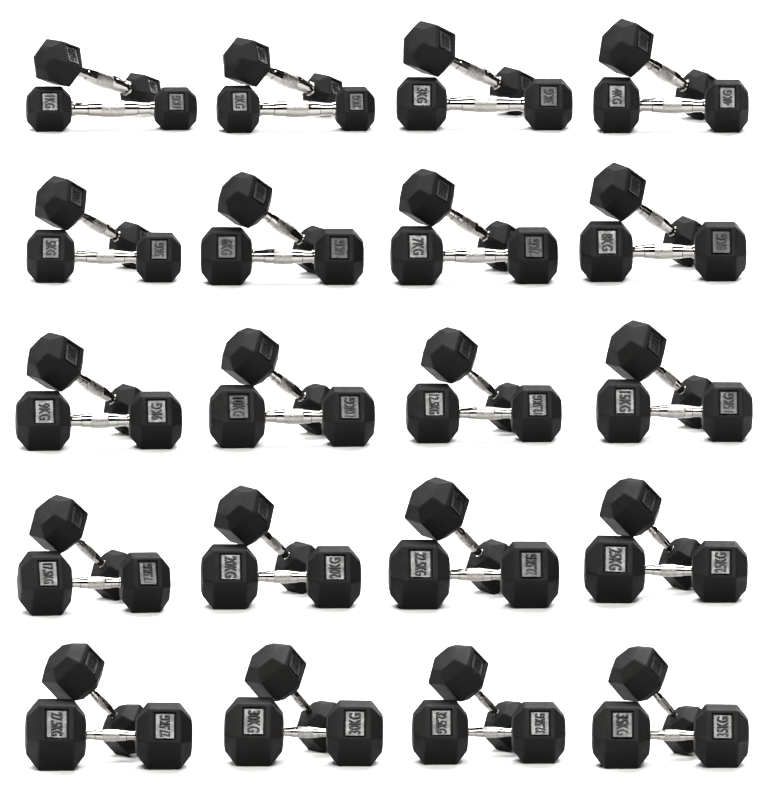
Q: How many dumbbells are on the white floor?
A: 40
